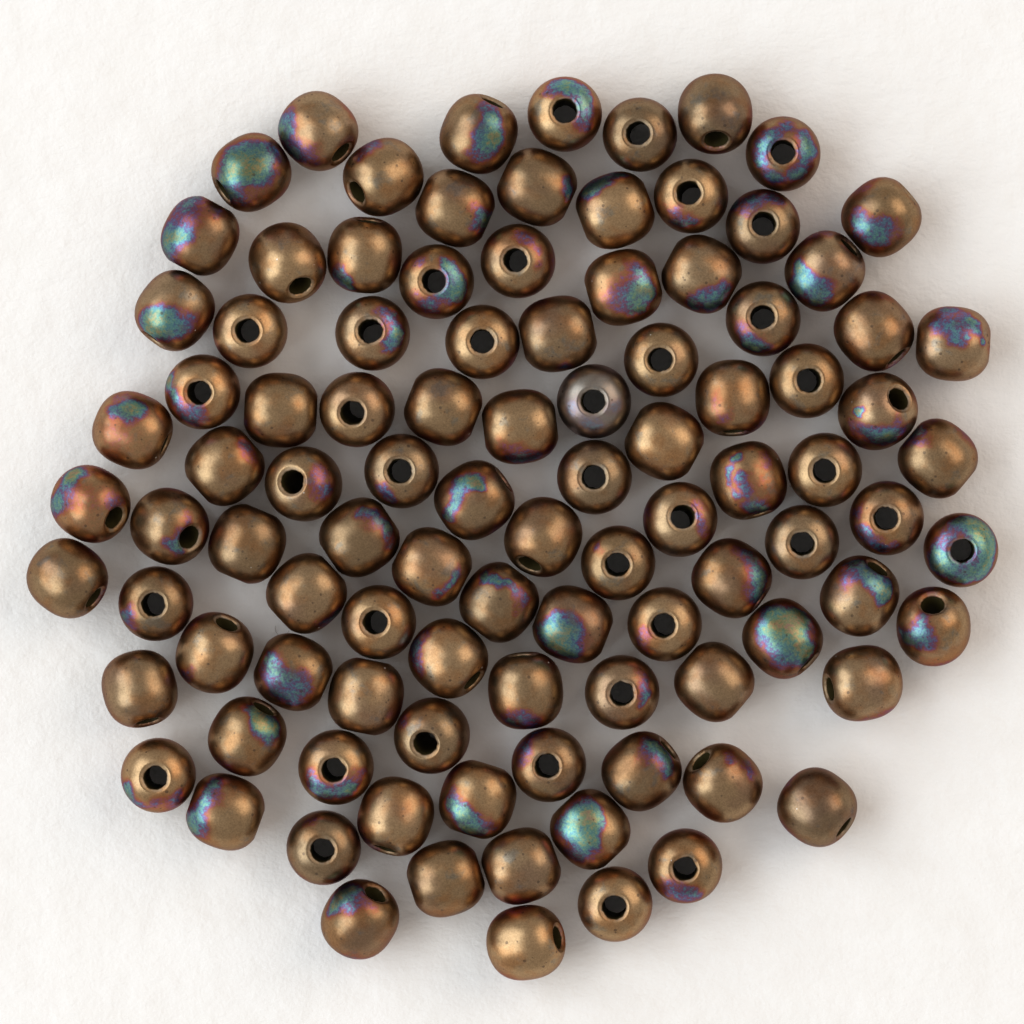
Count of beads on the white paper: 100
